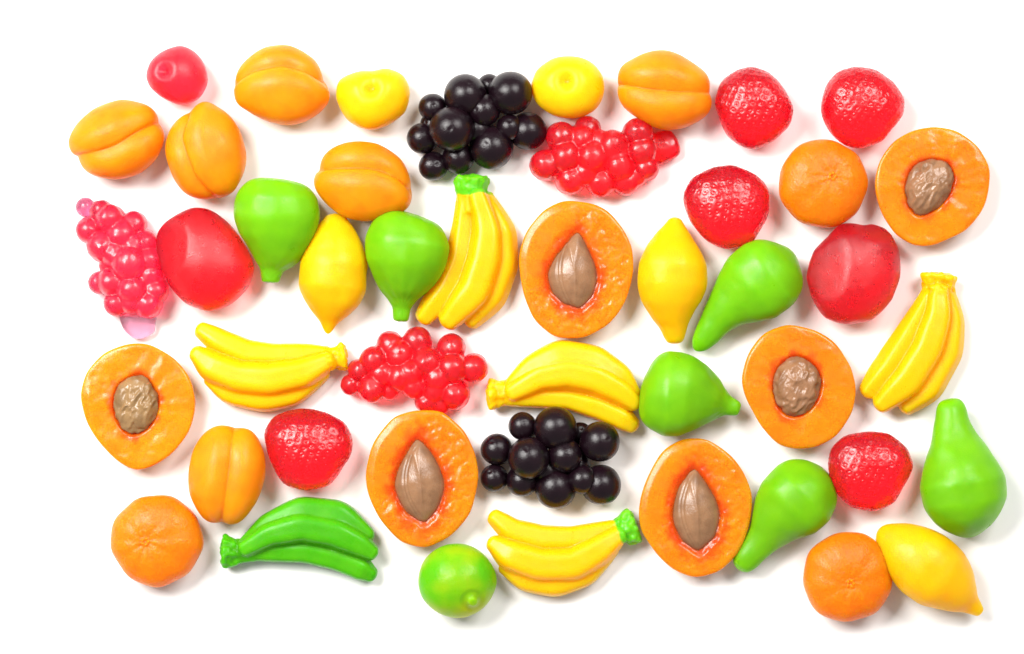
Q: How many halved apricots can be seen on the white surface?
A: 6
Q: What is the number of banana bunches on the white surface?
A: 6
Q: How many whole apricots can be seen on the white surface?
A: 6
